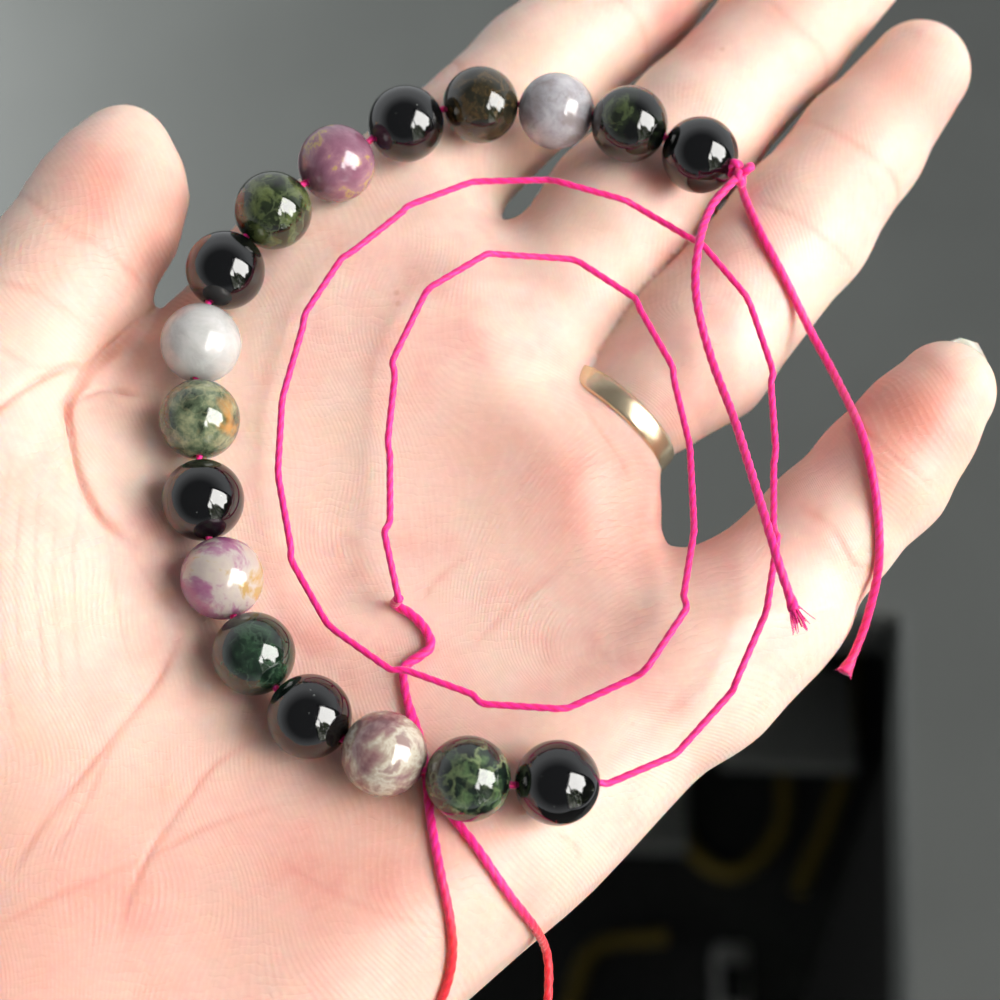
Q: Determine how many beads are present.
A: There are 17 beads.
